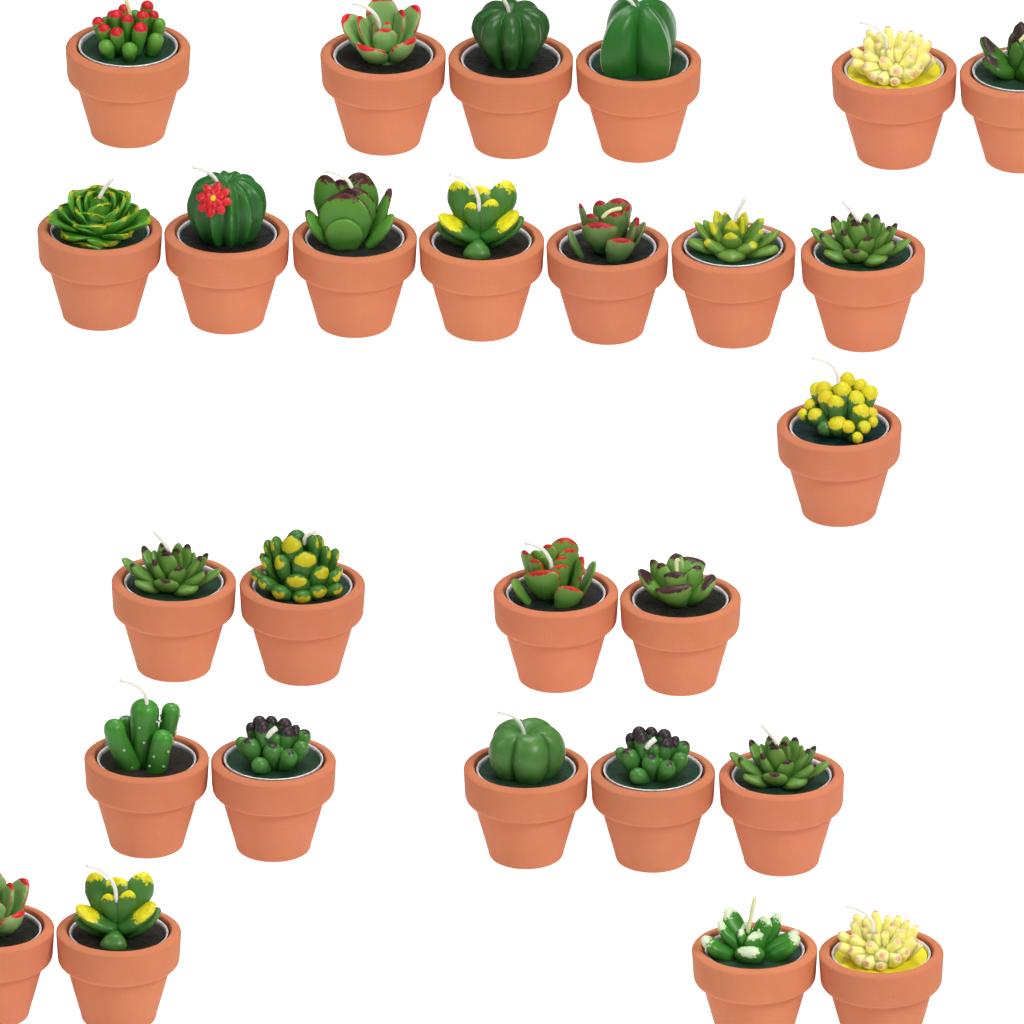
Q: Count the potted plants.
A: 27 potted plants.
